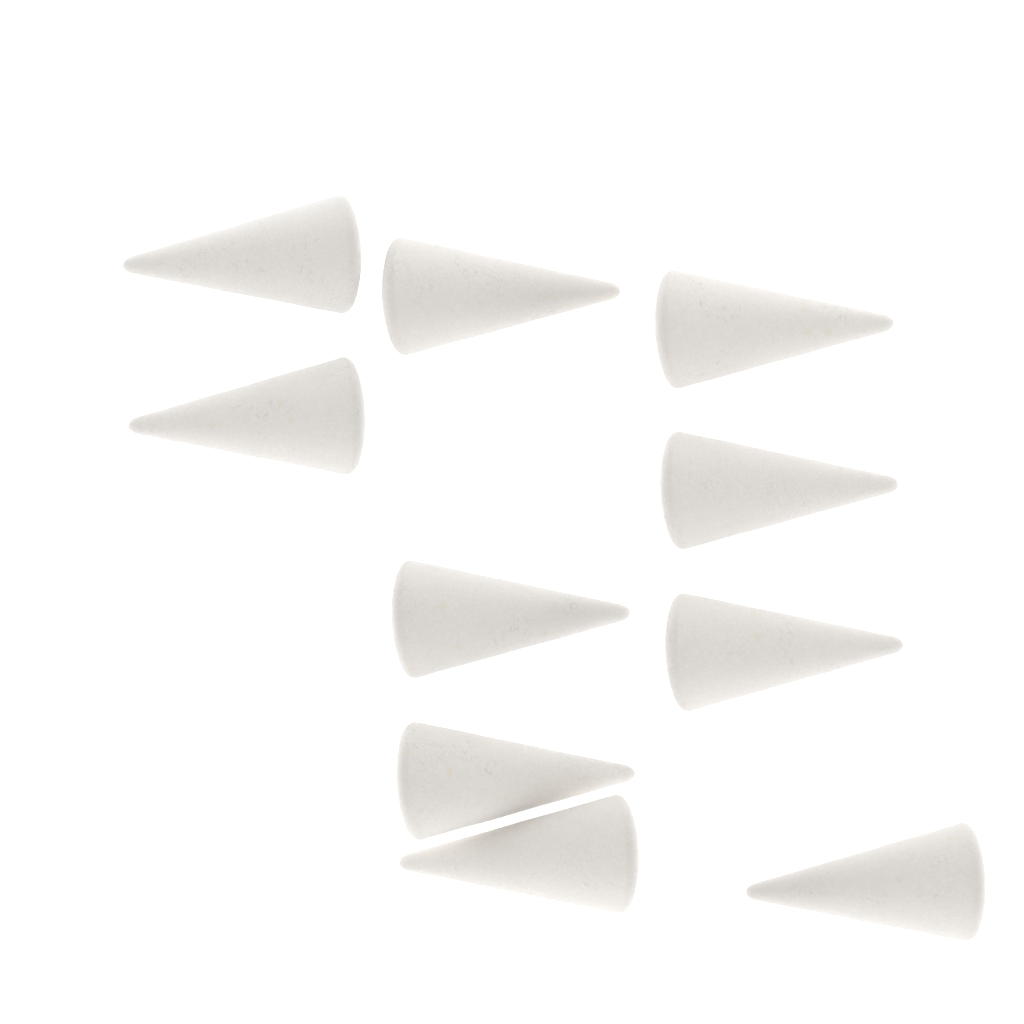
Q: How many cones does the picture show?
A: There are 10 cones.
